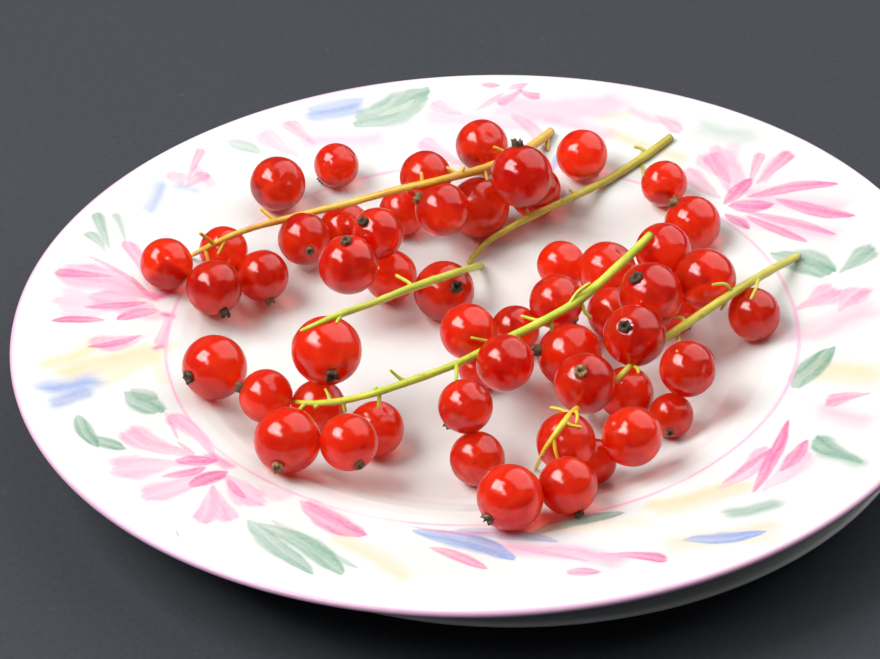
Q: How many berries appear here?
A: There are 55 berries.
